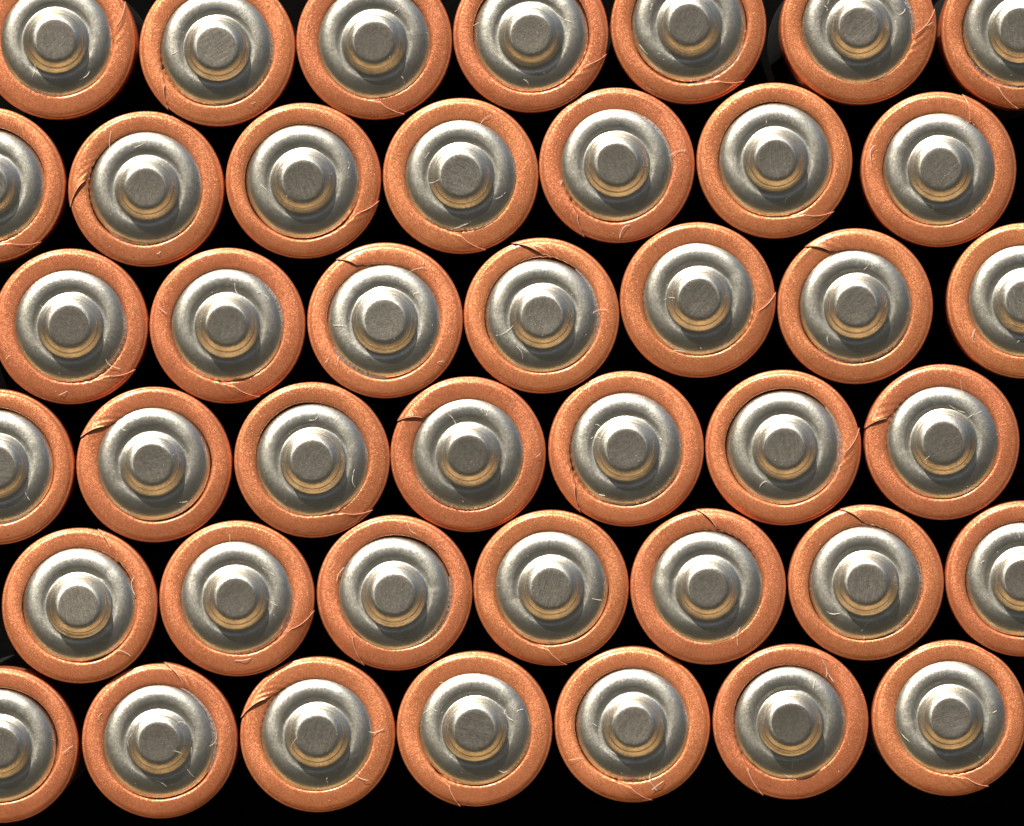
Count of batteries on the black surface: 42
